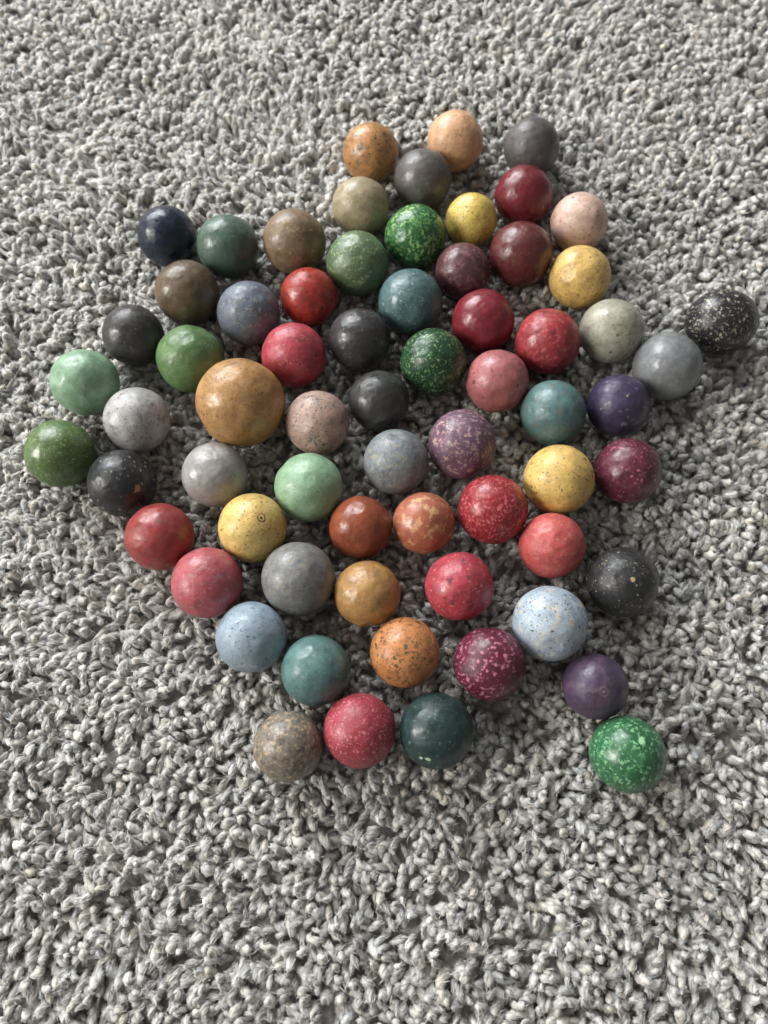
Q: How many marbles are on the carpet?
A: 67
